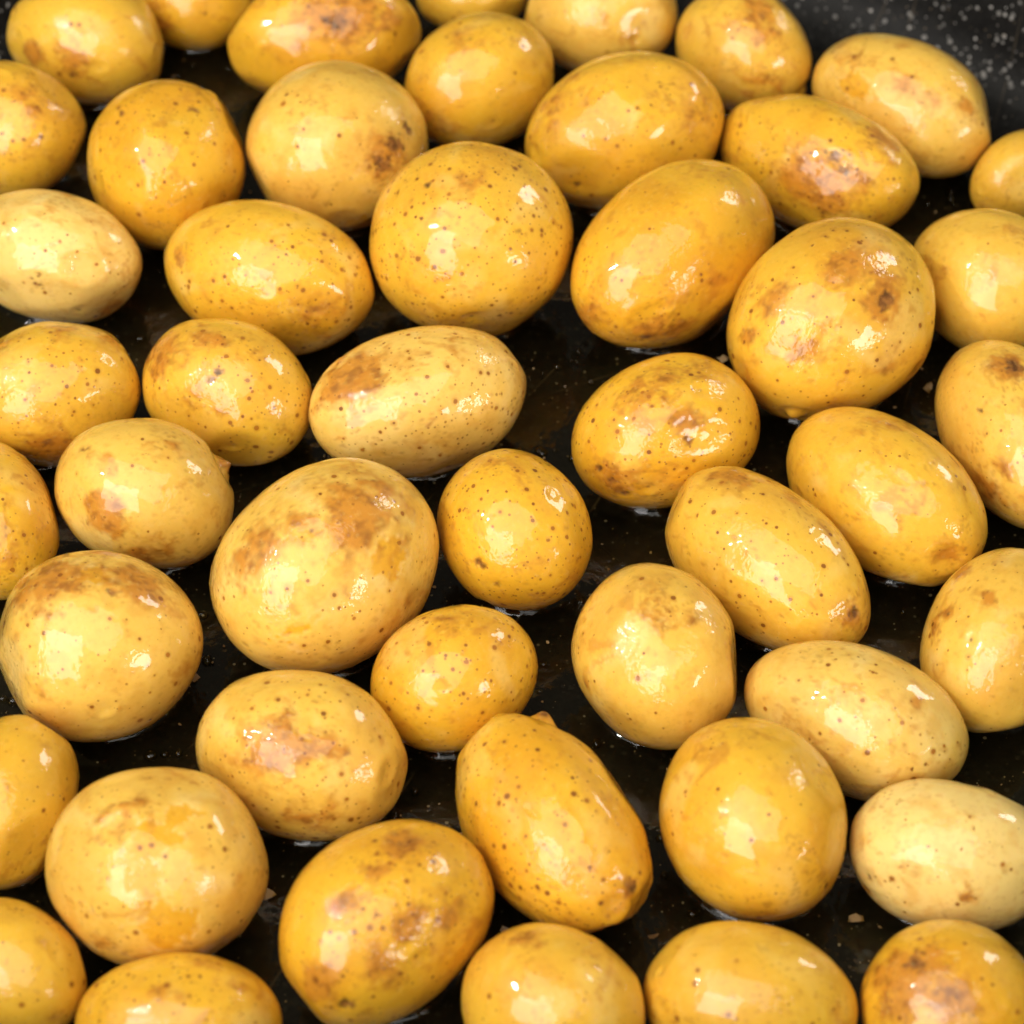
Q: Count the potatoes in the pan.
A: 48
